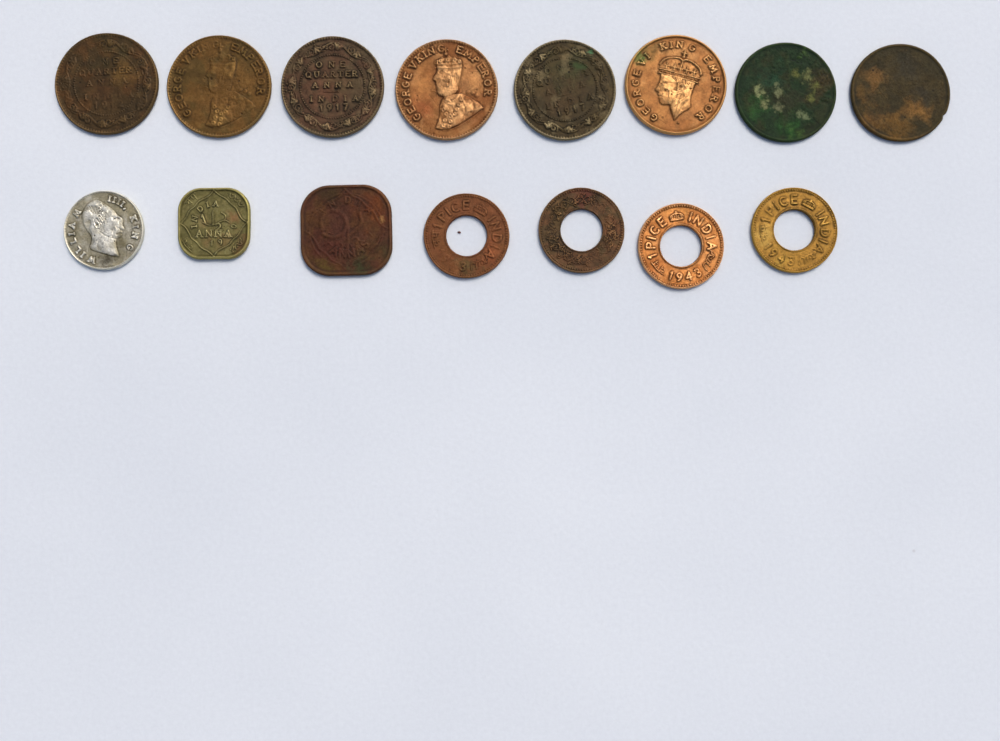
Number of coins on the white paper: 15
